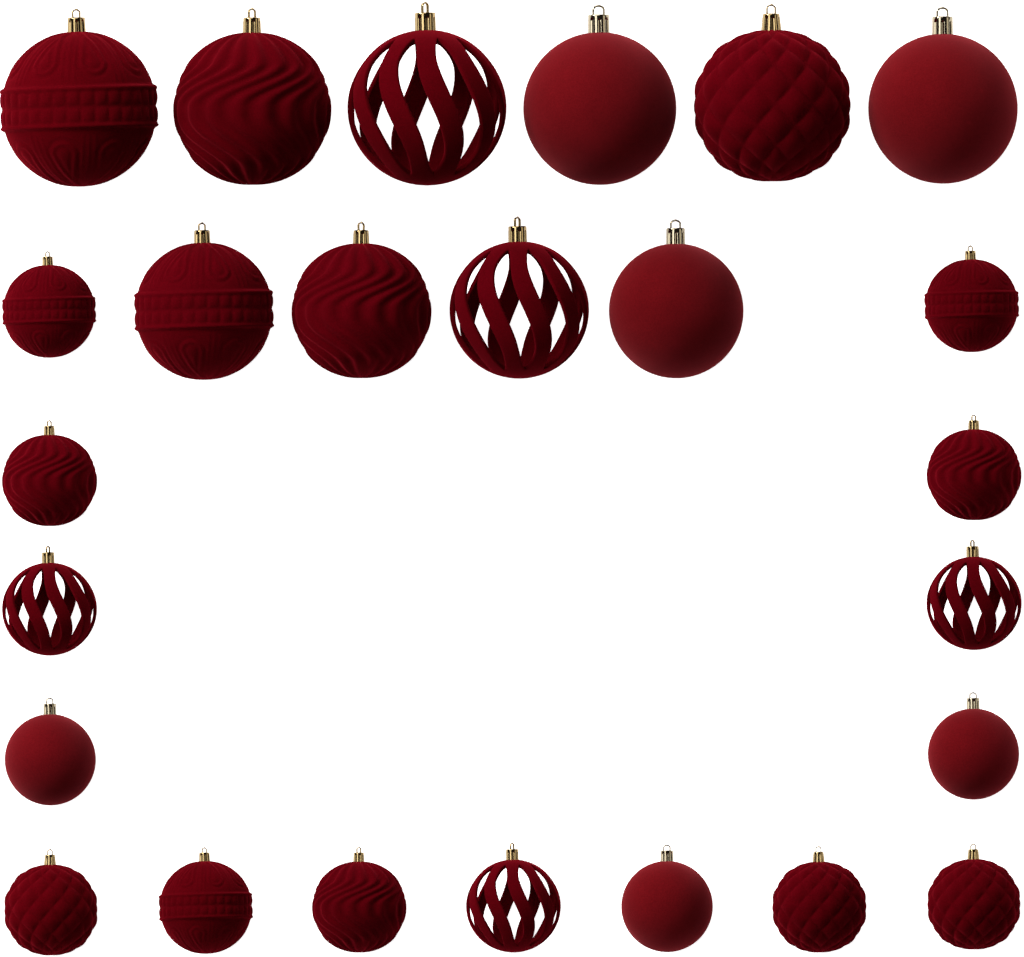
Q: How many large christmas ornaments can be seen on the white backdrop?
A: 10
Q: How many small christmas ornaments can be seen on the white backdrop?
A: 15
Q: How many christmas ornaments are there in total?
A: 25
